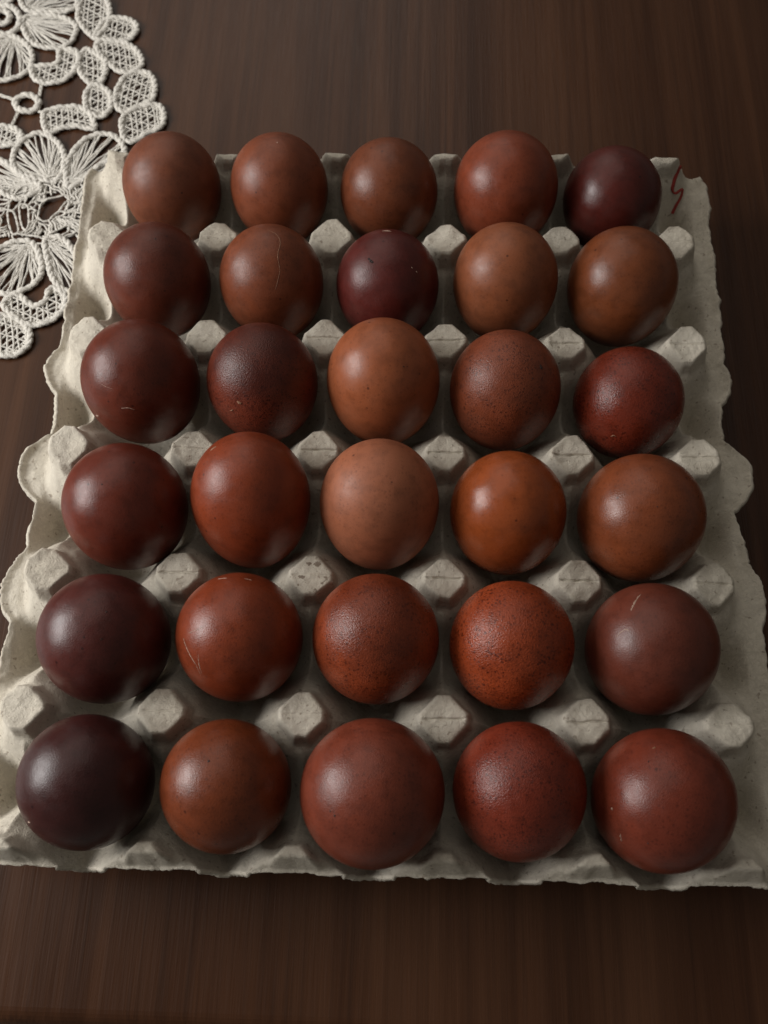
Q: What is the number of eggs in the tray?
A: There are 30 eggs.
